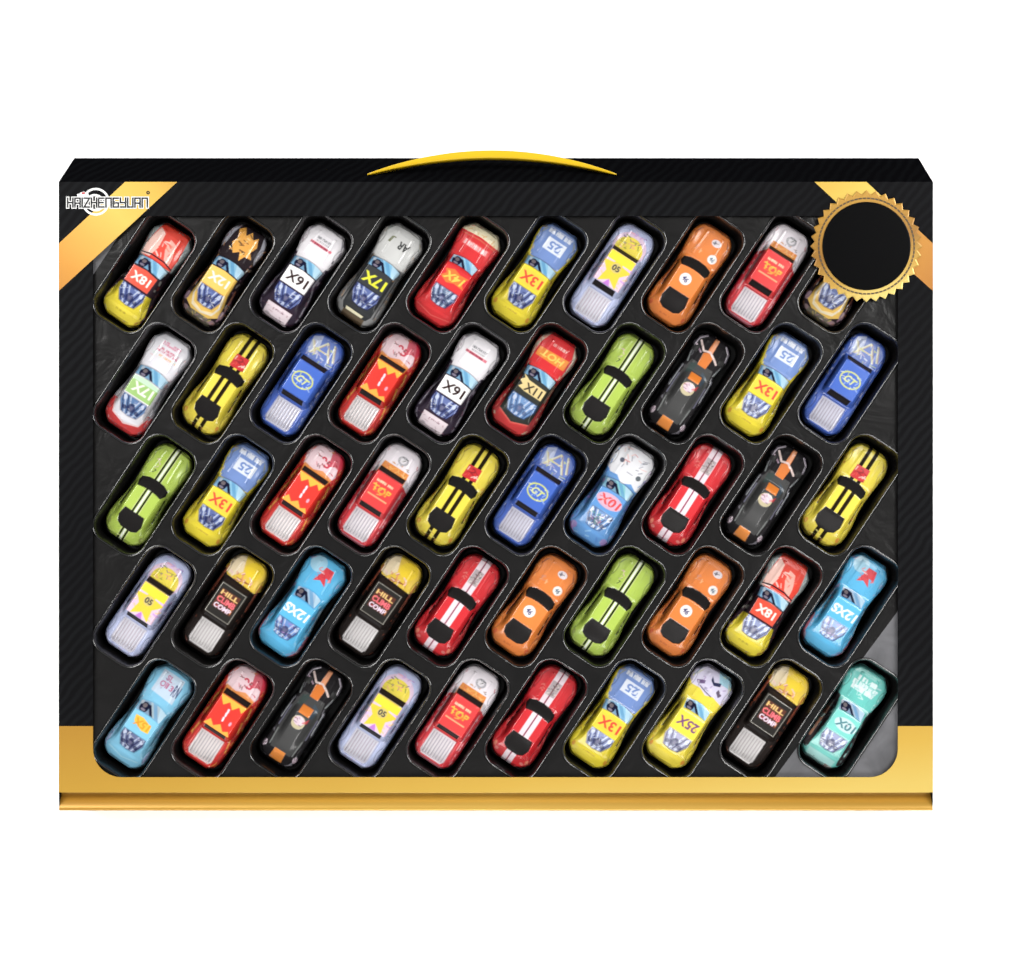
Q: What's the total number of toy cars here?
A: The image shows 50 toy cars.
